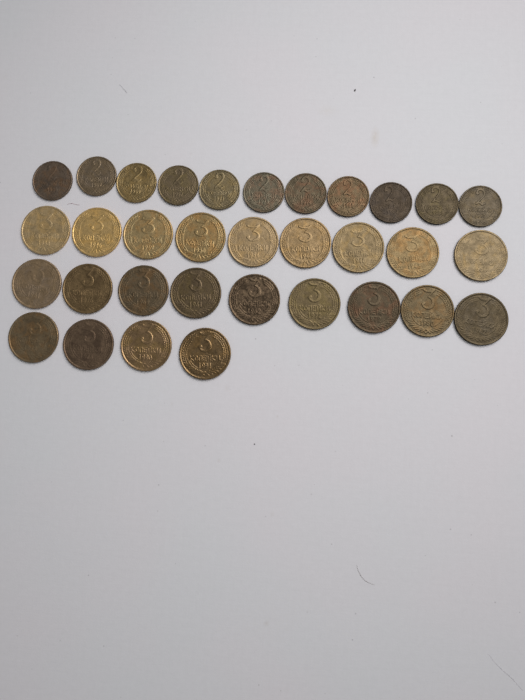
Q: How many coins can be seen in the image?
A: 33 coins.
